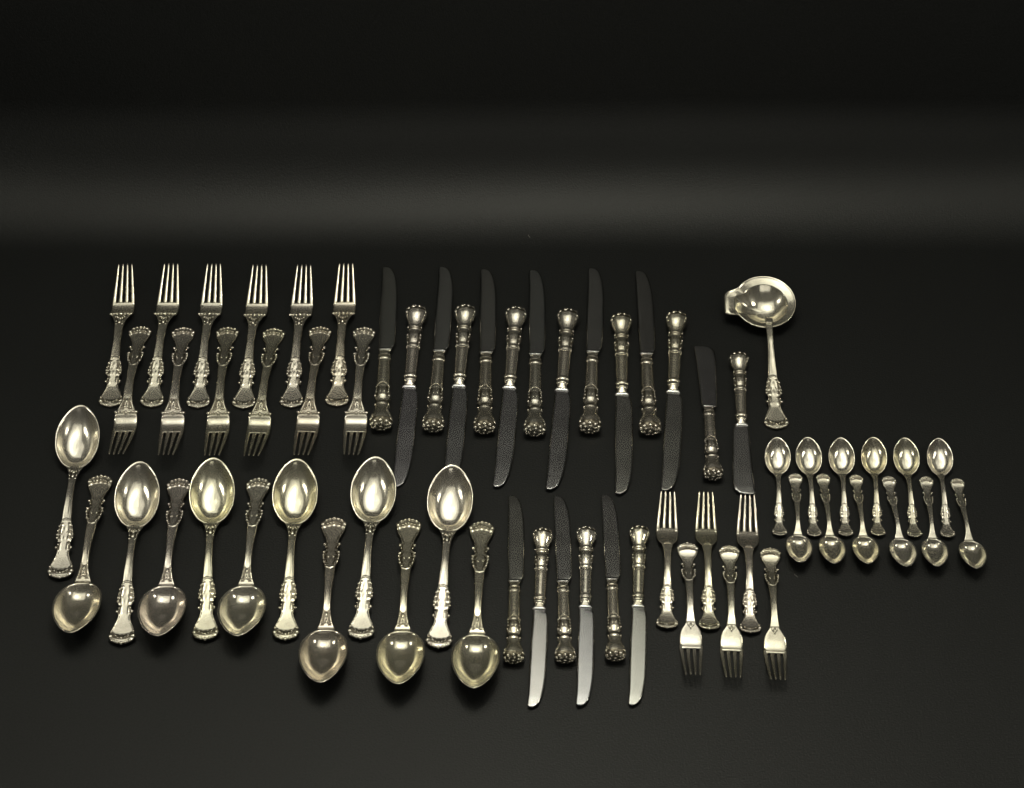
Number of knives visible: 20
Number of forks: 18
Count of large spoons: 12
